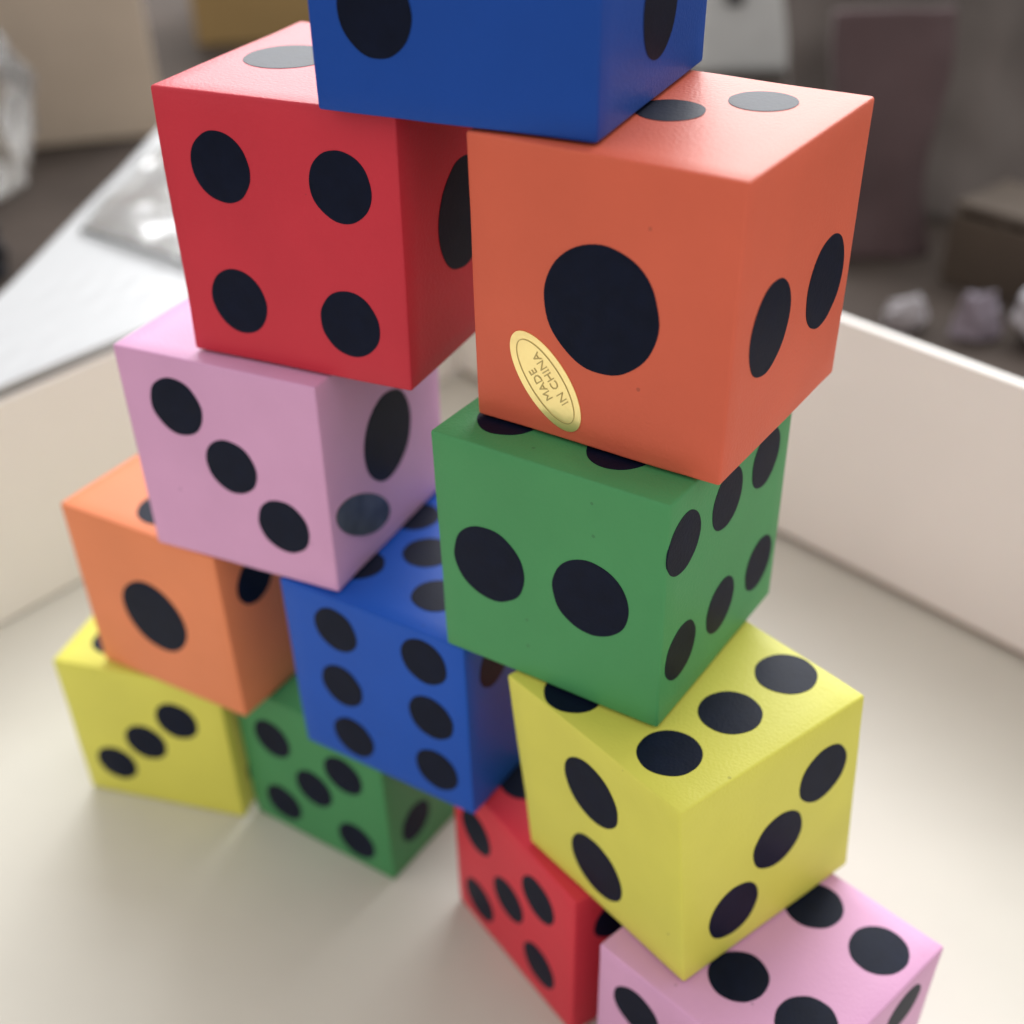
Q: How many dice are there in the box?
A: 12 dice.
